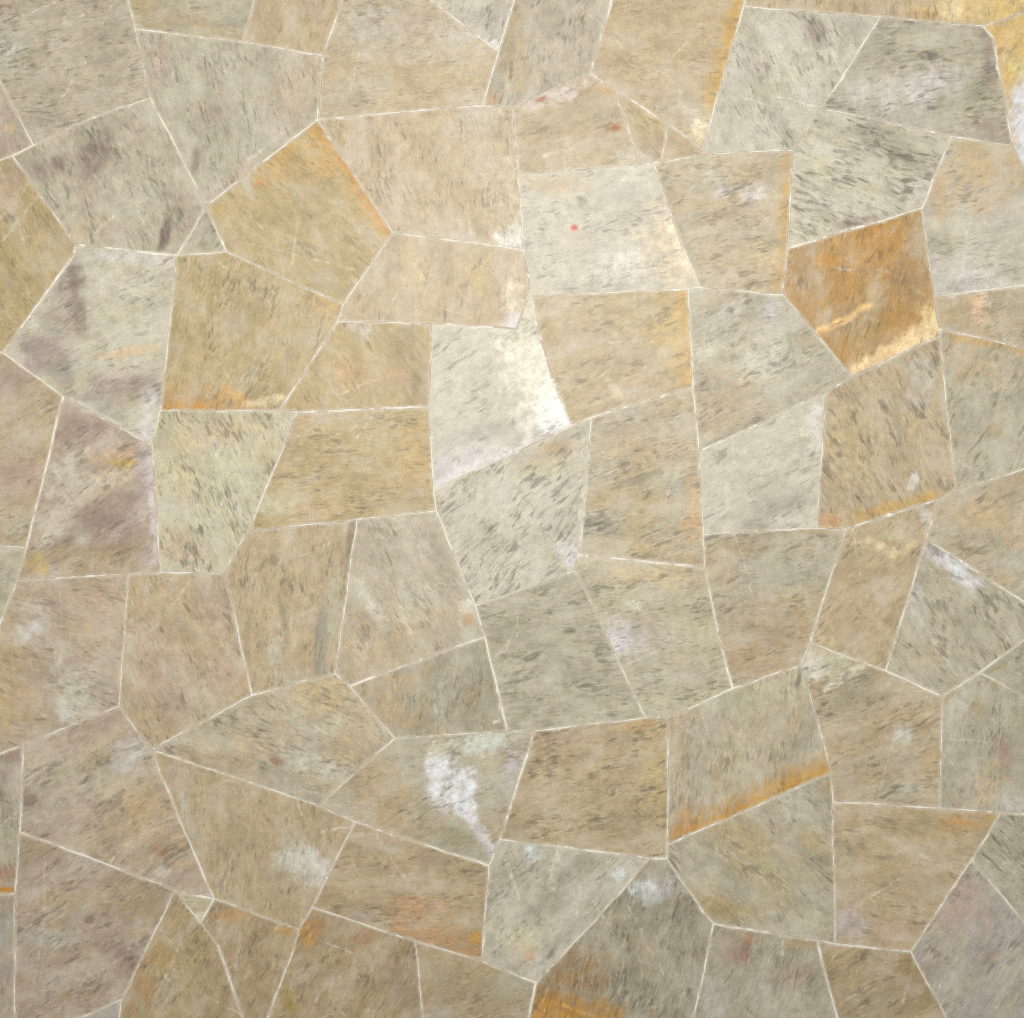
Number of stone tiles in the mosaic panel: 82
